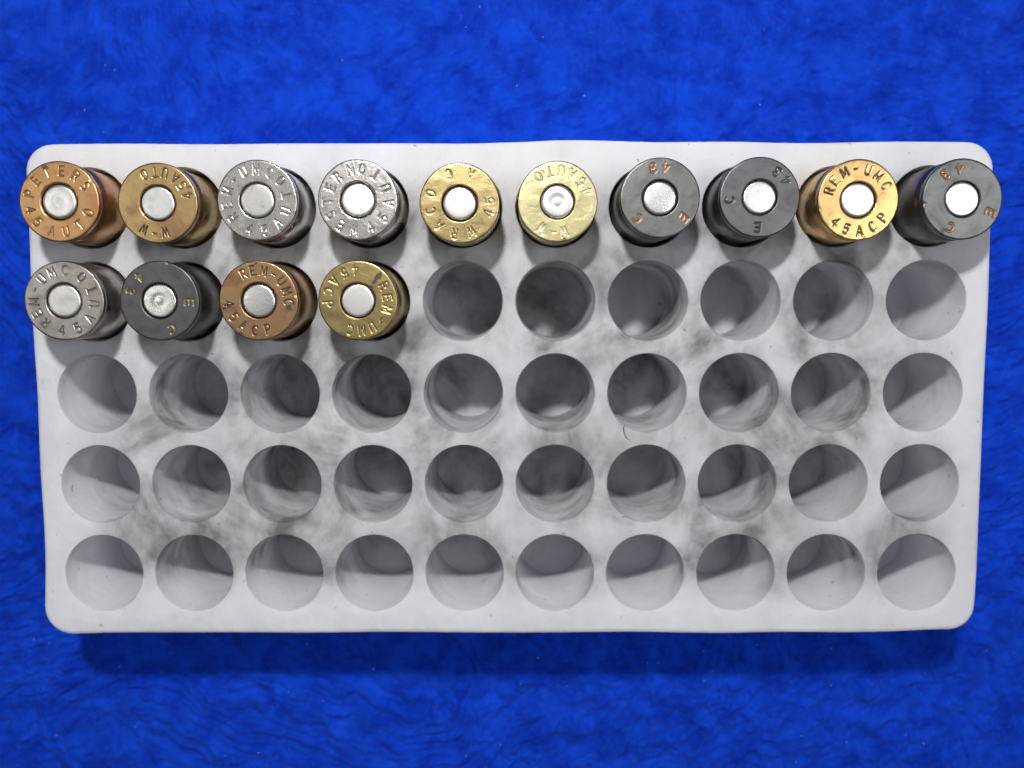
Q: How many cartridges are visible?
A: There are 14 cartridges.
